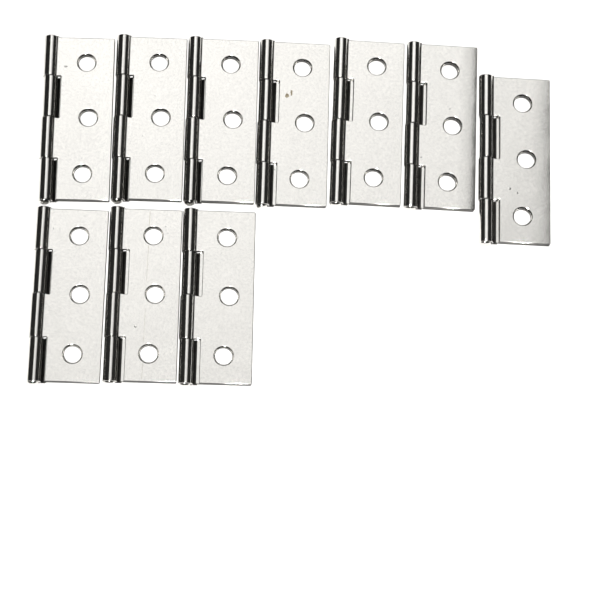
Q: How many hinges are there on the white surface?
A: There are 10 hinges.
